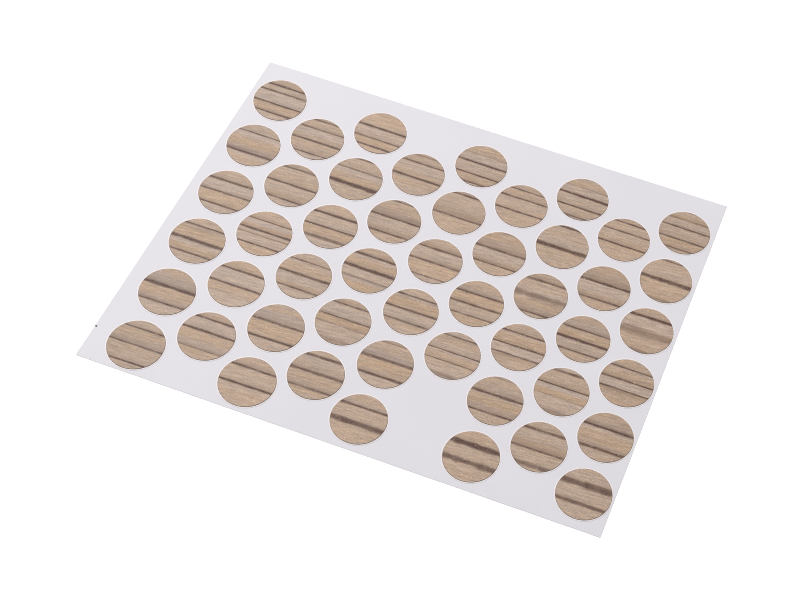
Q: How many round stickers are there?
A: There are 49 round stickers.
